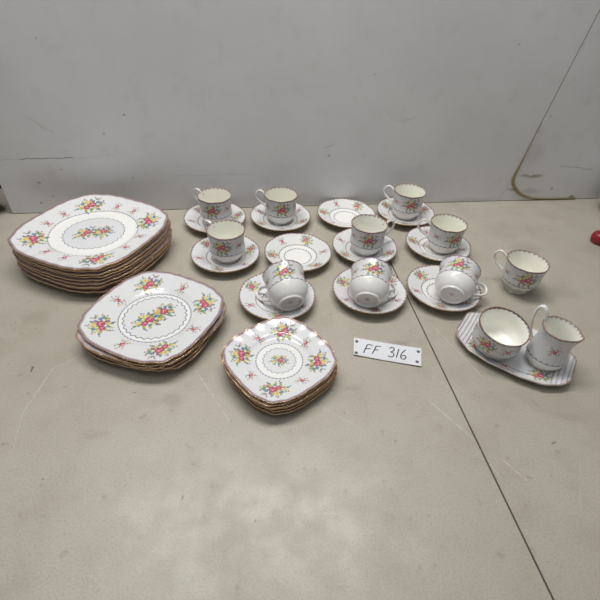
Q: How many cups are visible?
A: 10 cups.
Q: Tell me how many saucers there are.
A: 11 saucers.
